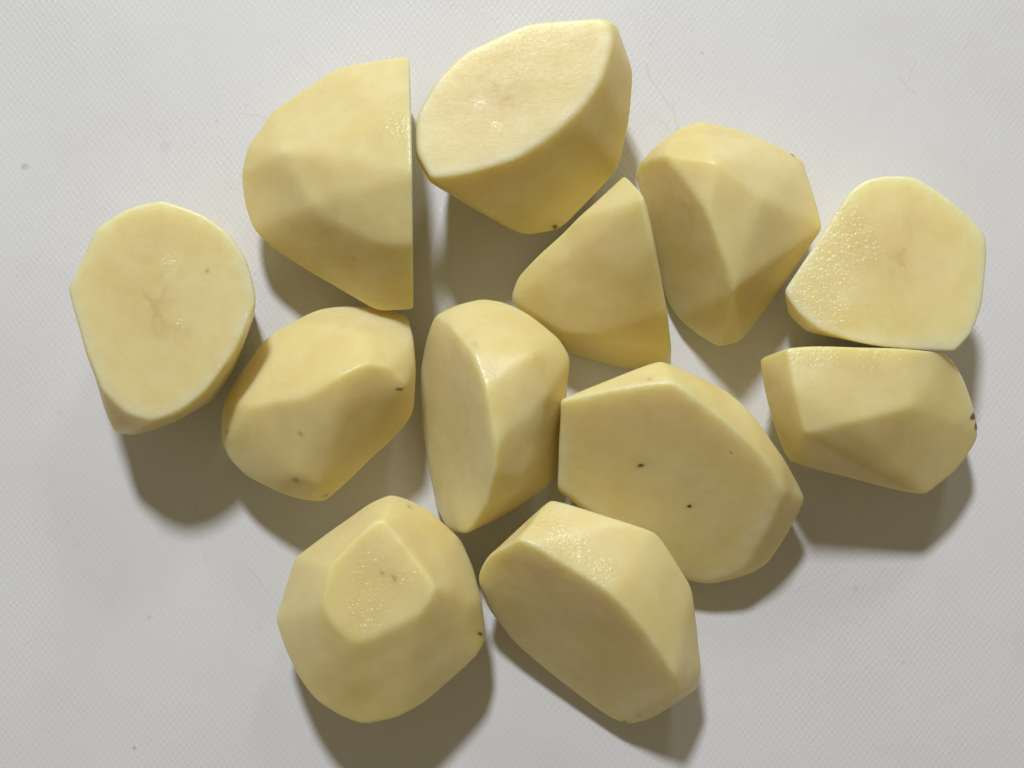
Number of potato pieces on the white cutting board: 12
